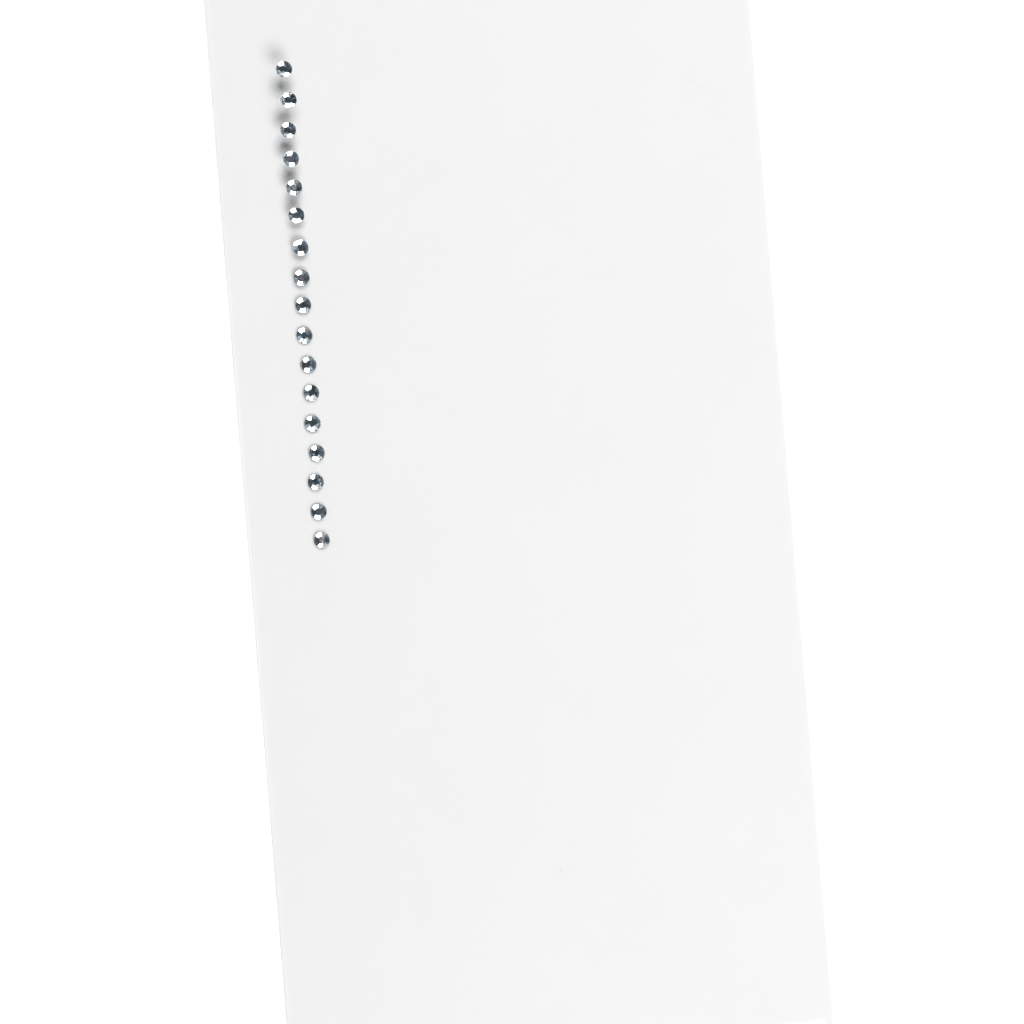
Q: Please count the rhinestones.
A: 17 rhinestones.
